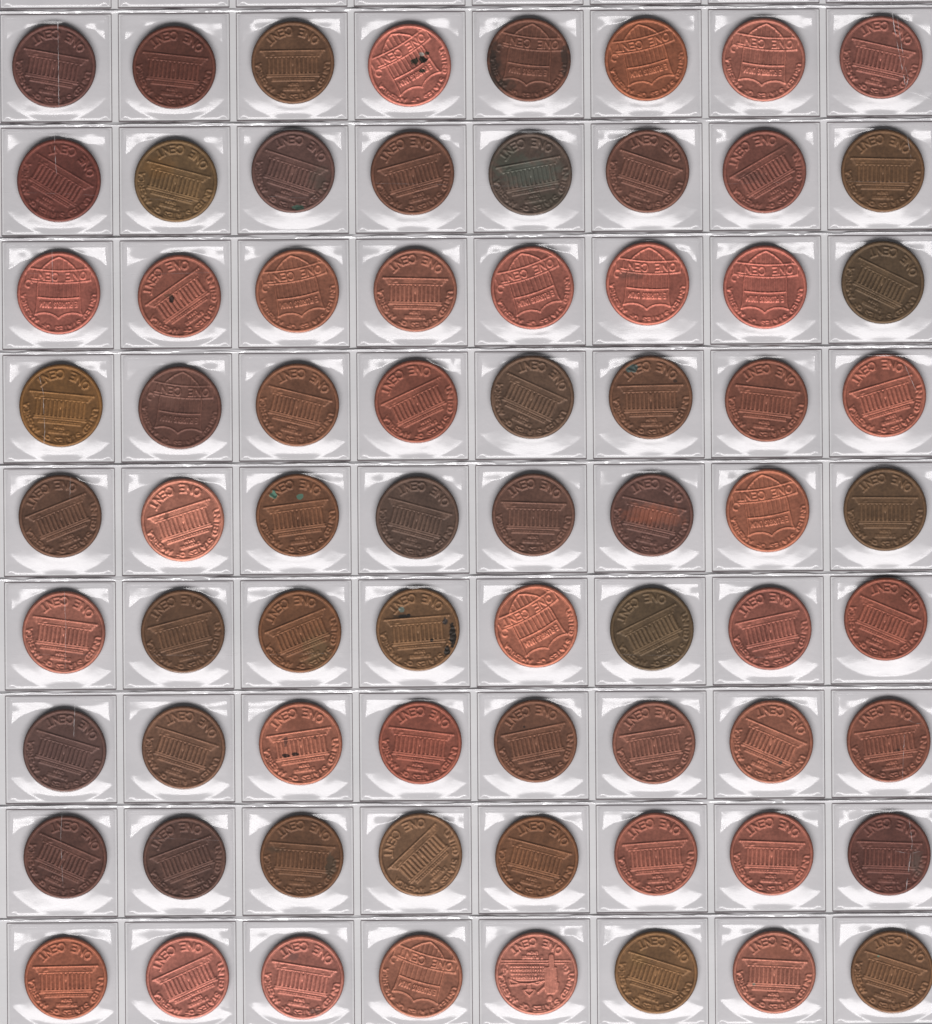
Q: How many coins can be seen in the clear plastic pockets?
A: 72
